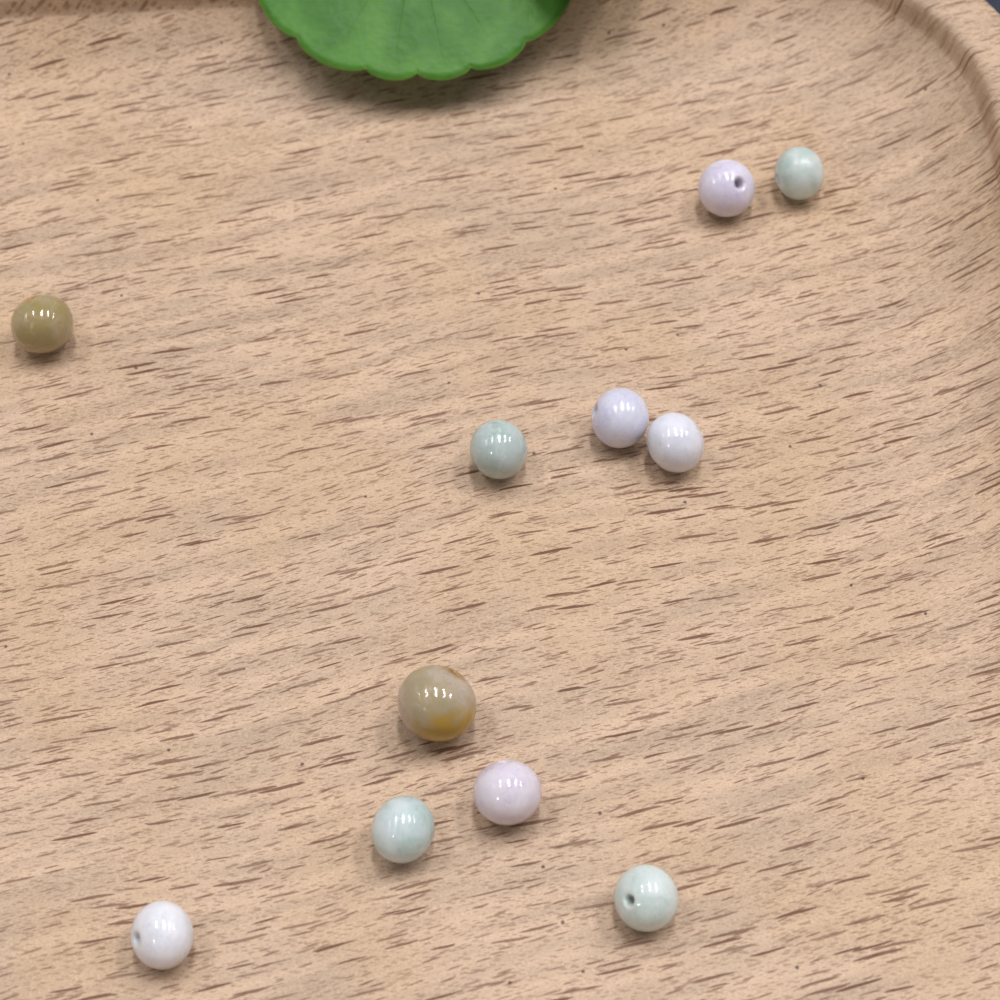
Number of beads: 11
